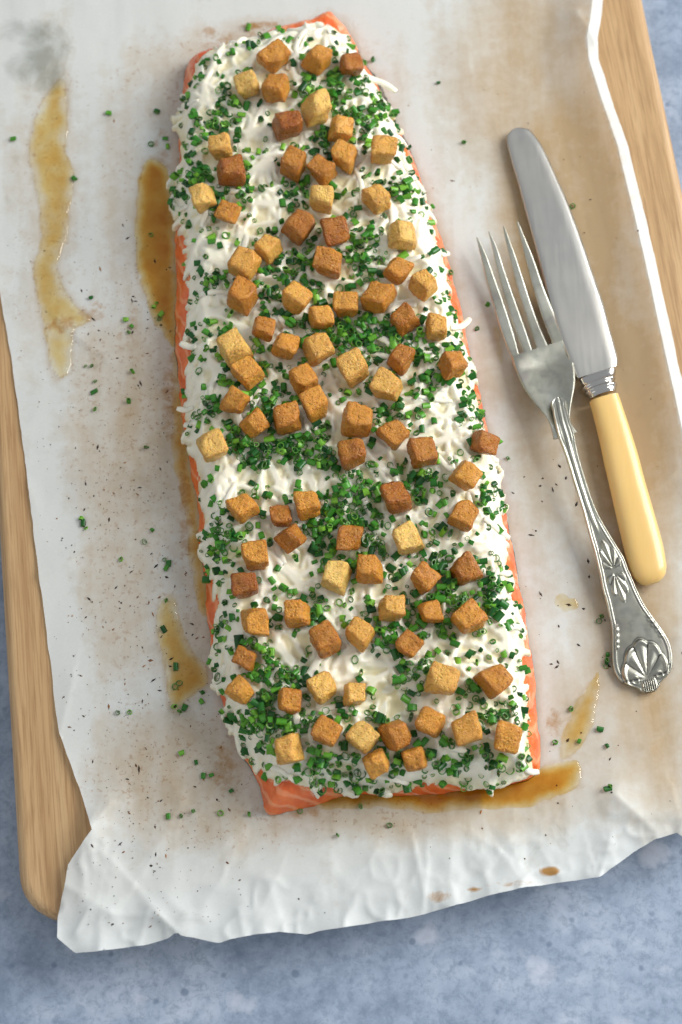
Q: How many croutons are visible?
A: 92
